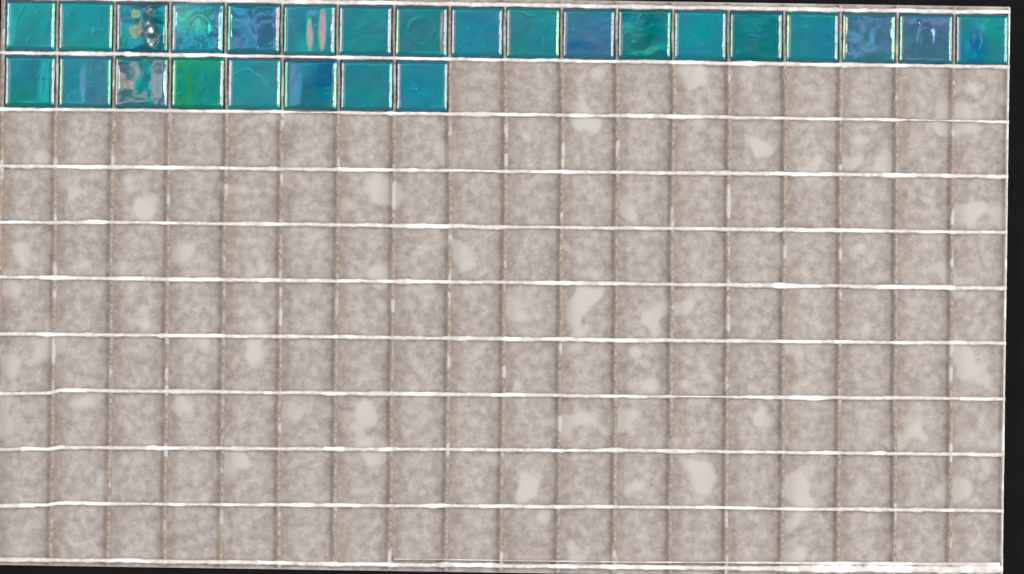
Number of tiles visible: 26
